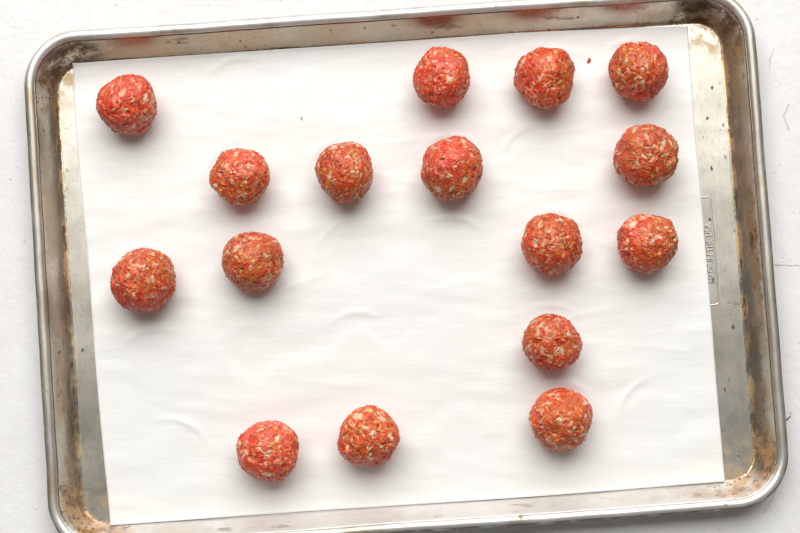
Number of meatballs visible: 16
